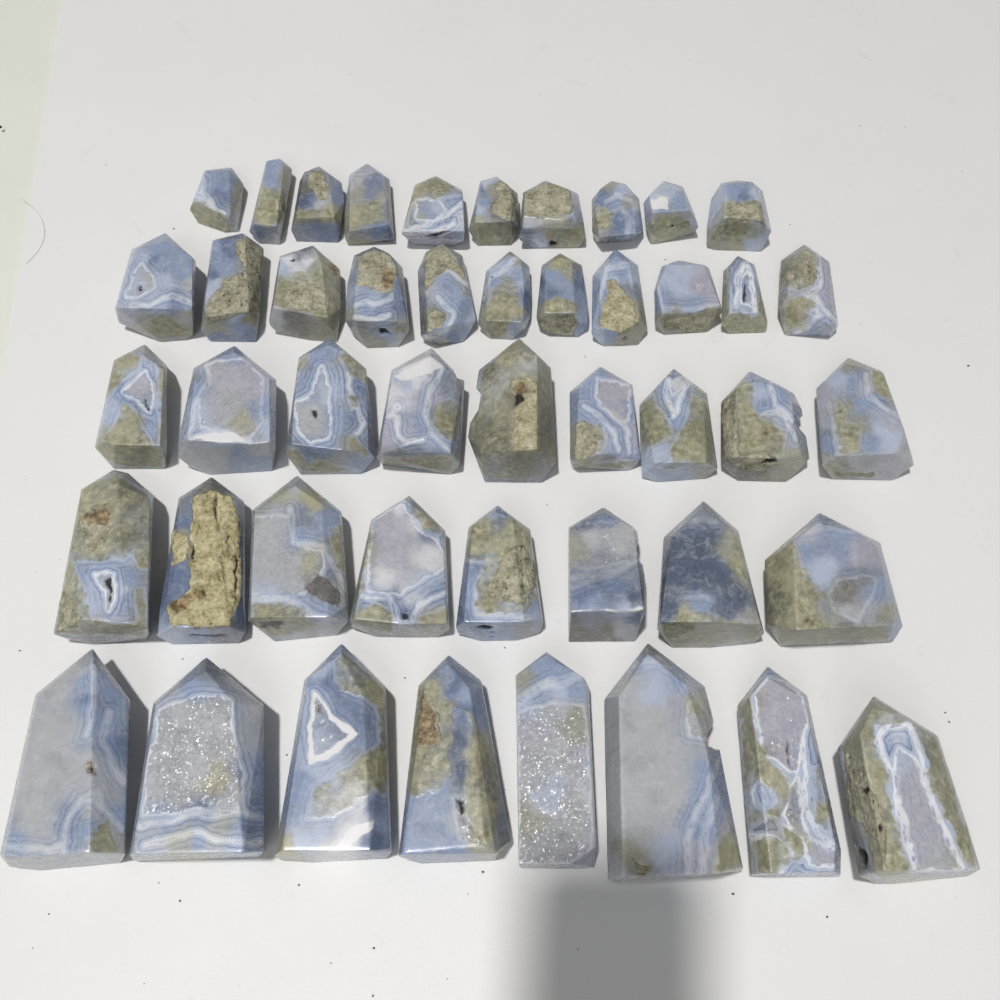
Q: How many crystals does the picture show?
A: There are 46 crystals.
